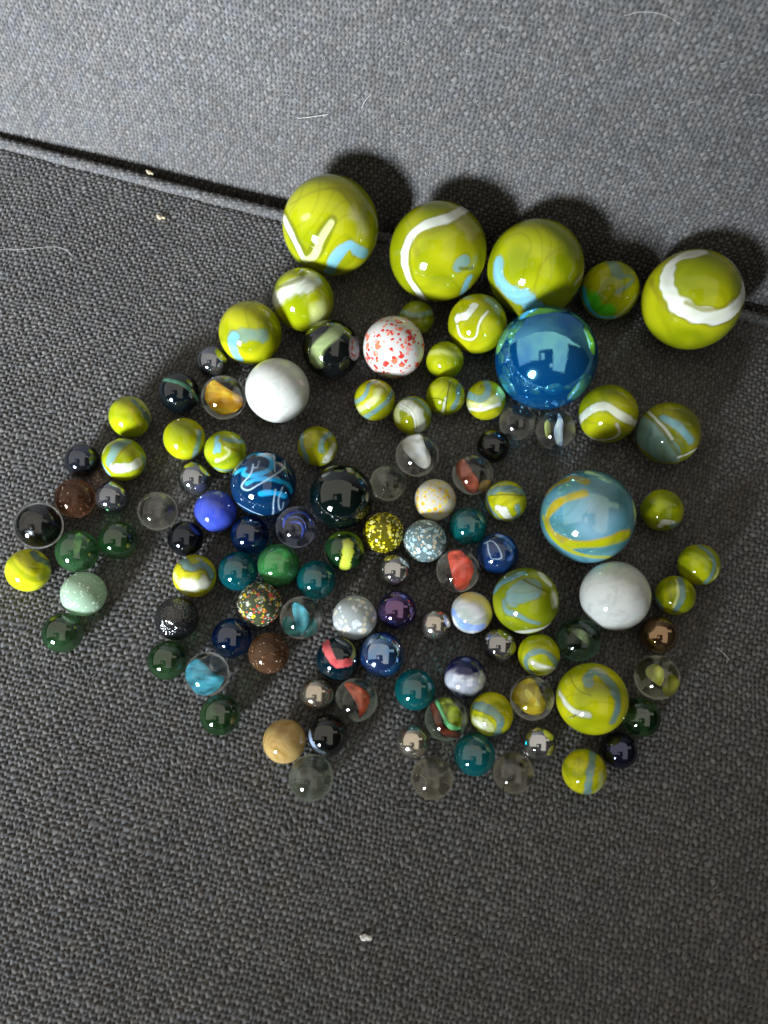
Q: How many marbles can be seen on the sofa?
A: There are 108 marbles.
